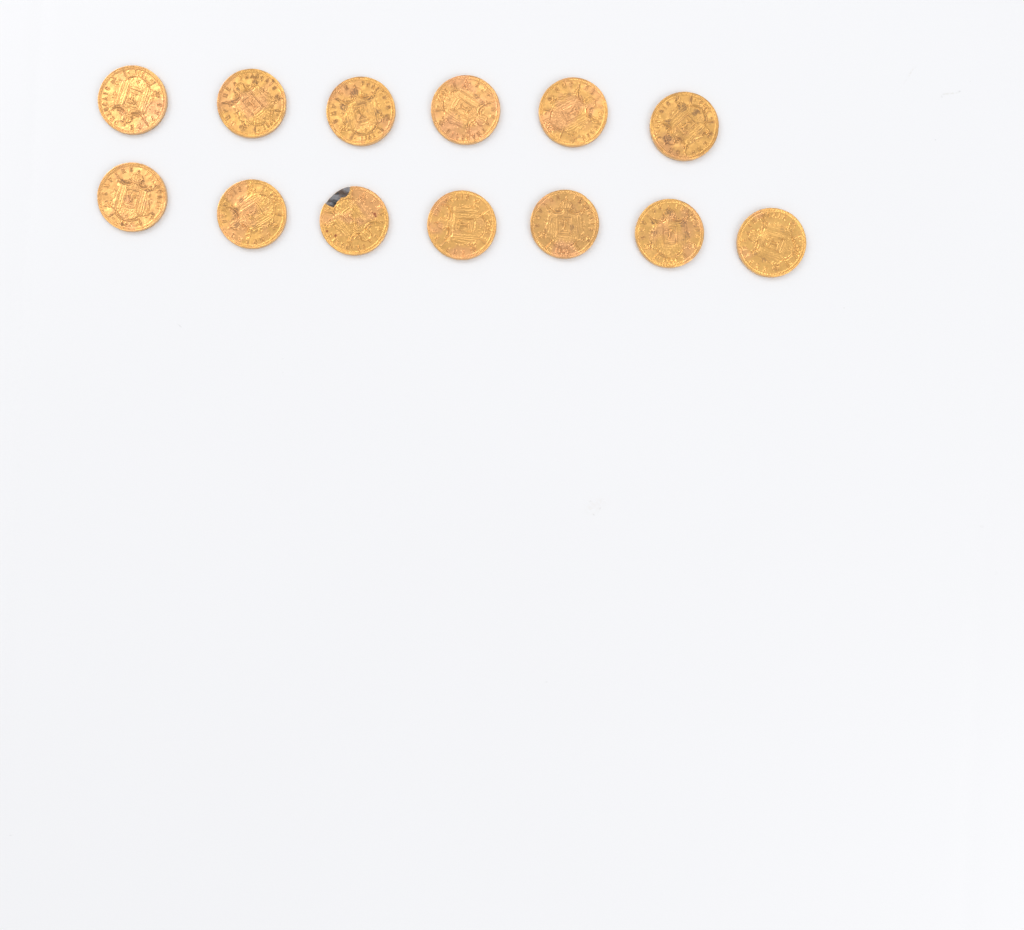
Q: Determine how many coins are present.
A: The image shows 13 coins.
